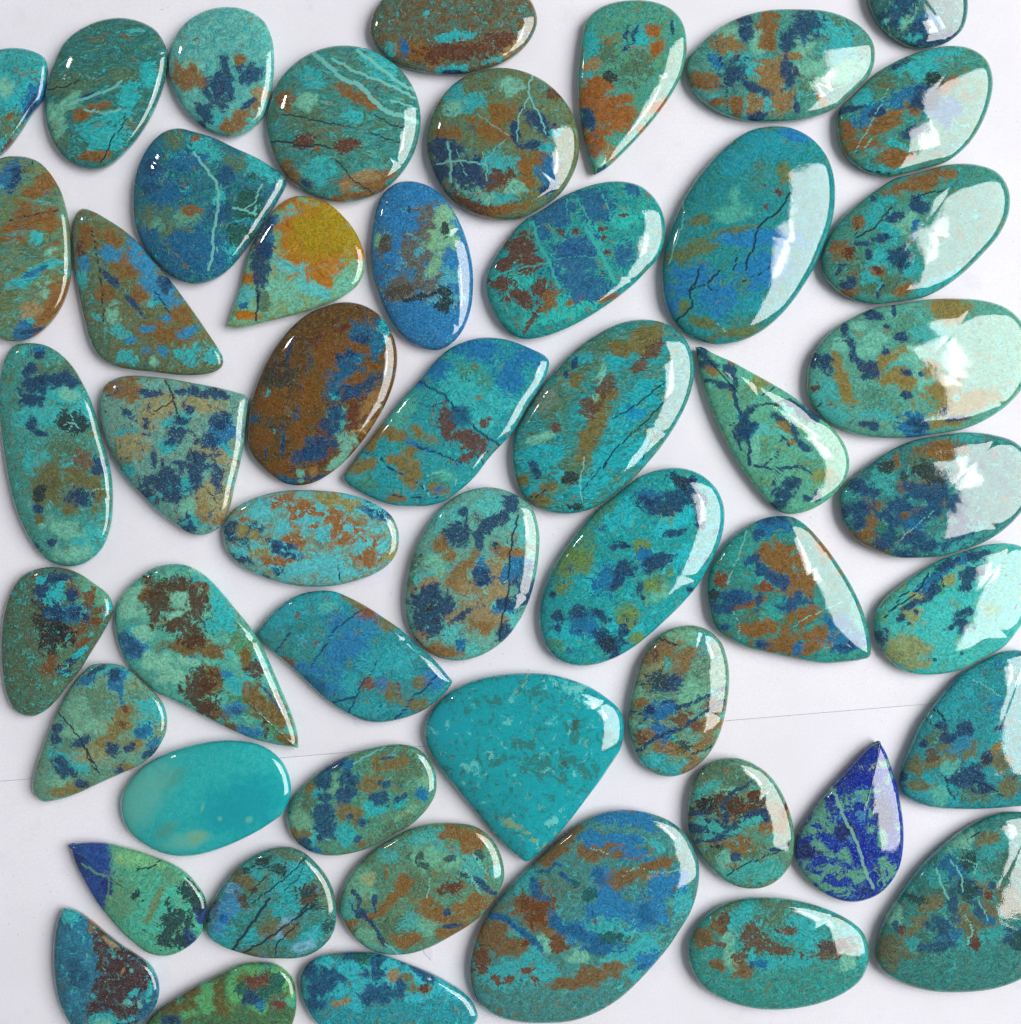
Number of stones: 51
